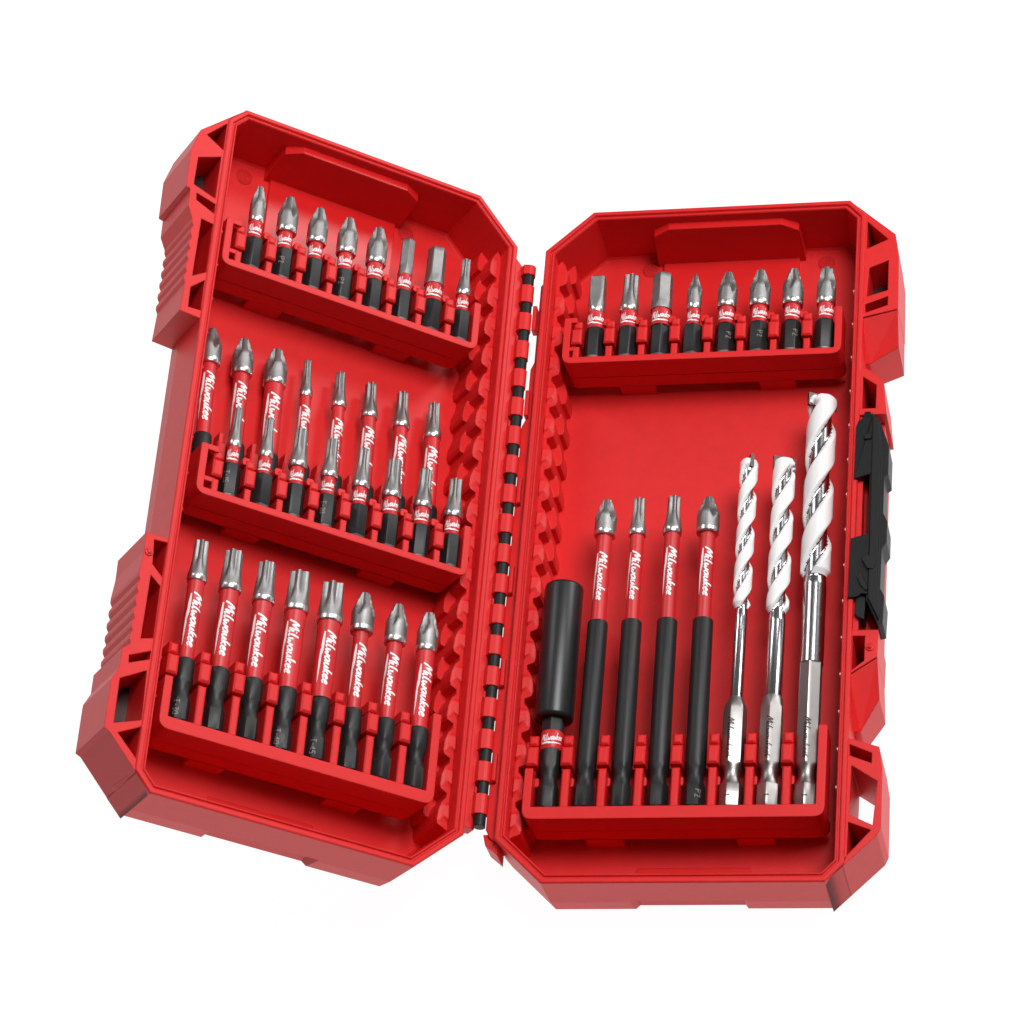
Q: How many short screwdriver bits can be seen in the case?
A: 24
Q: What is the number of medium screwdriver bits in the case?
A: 16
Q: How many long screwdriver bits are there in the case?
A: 4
